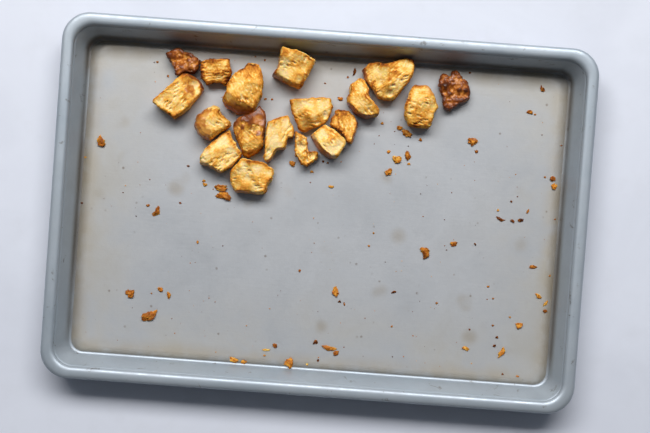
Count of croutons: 18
